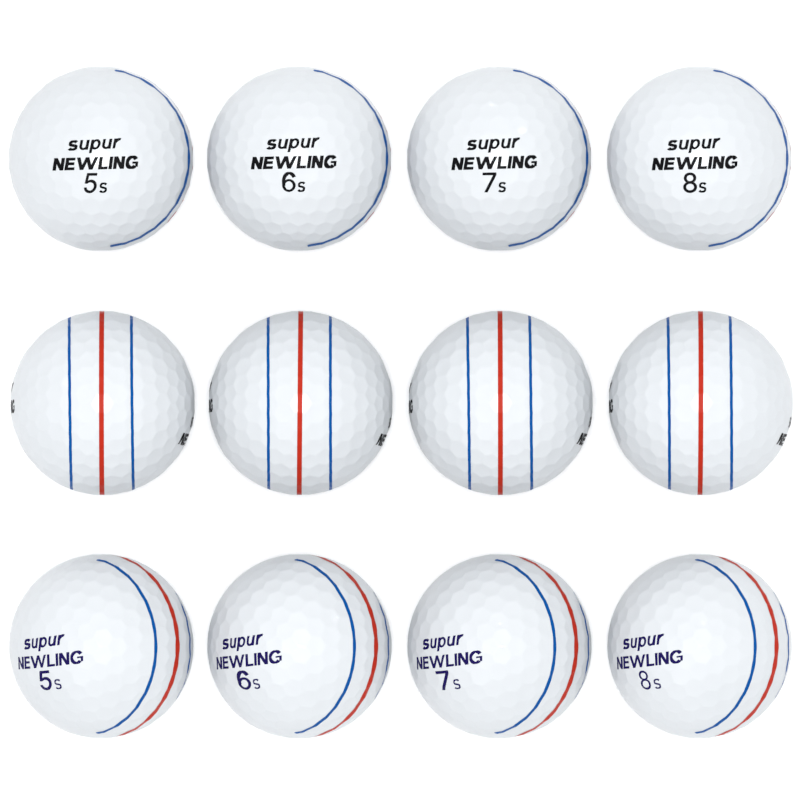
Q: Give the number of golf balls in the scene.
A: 12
